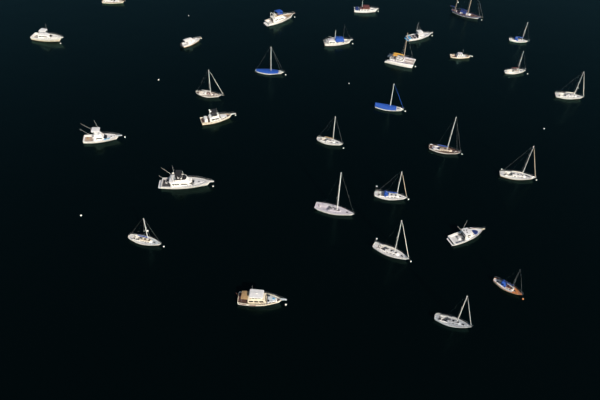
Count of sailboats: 17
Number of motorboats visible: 13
